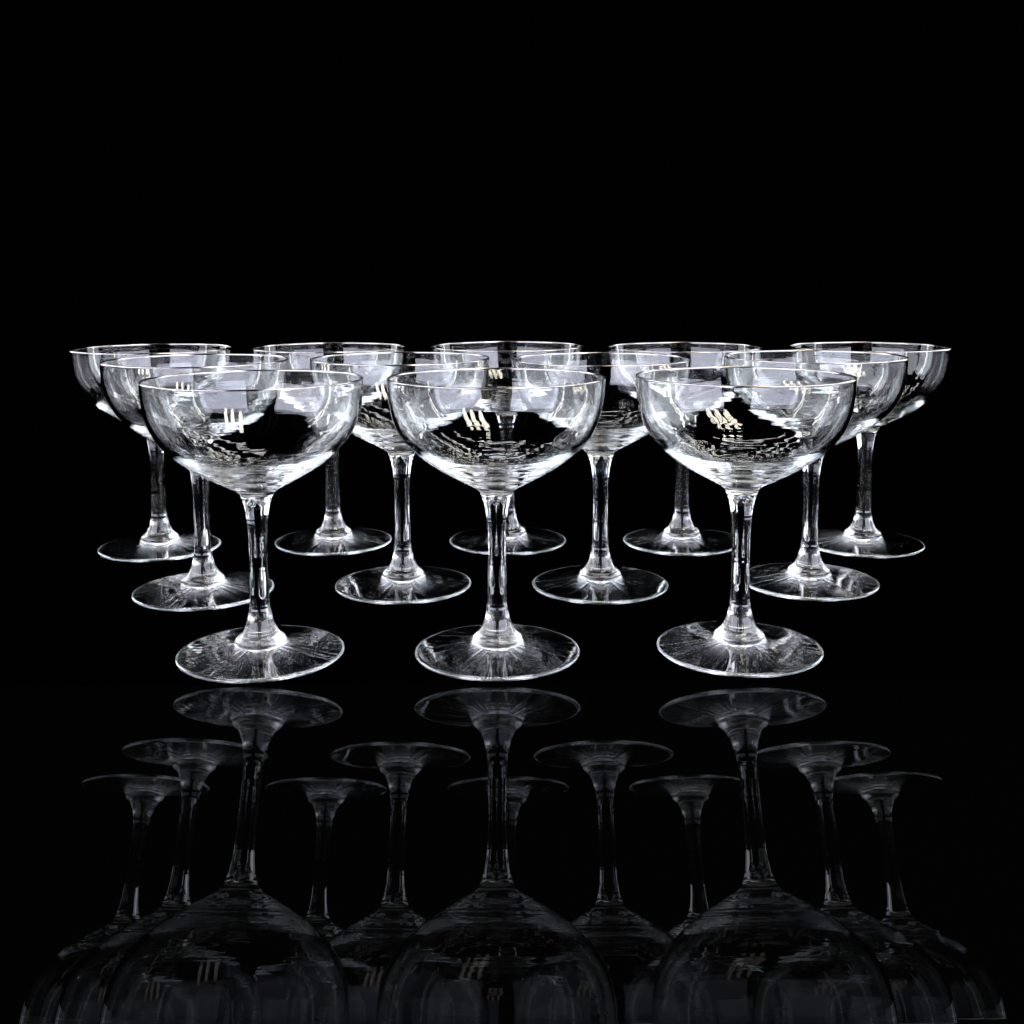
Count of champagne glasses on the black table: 12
